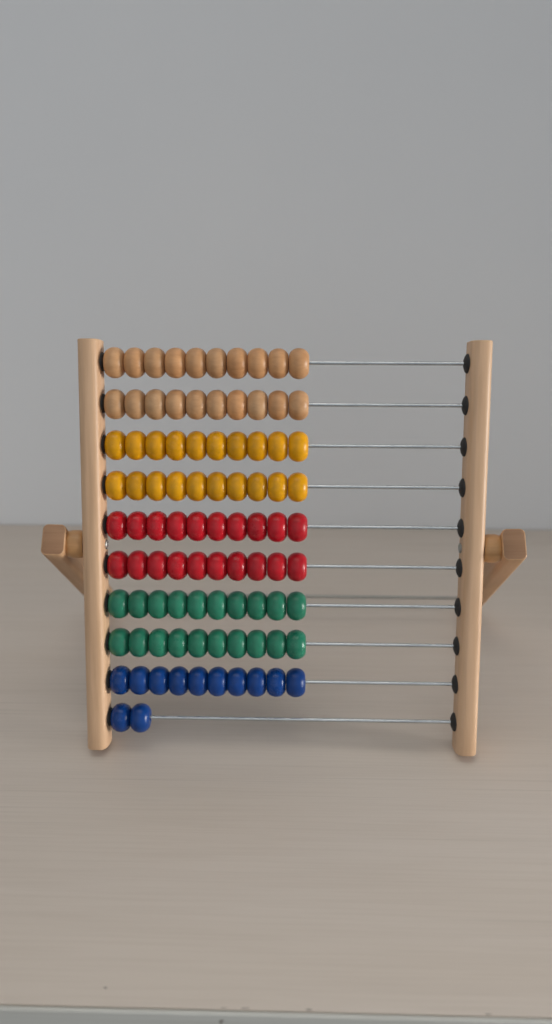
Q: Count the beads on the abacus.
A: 92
